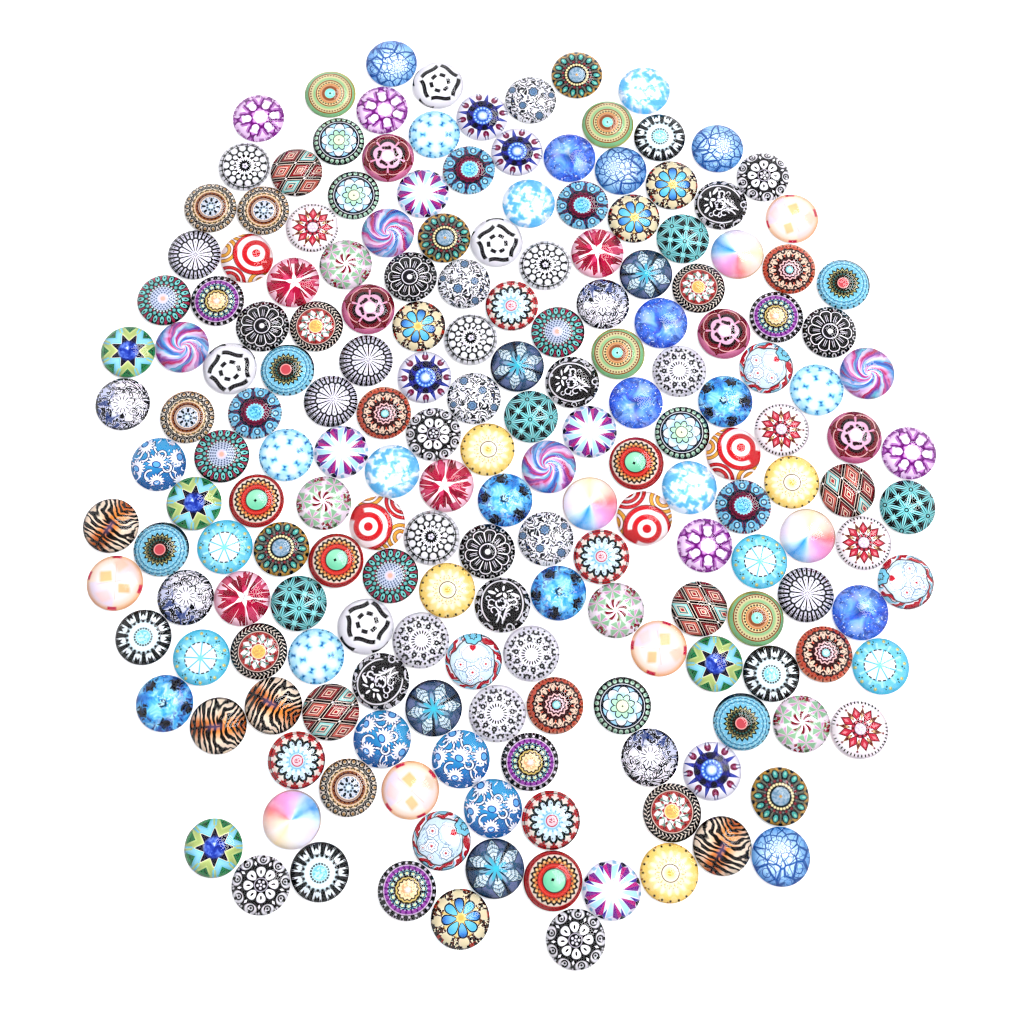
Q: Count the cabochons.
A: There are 192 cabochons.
